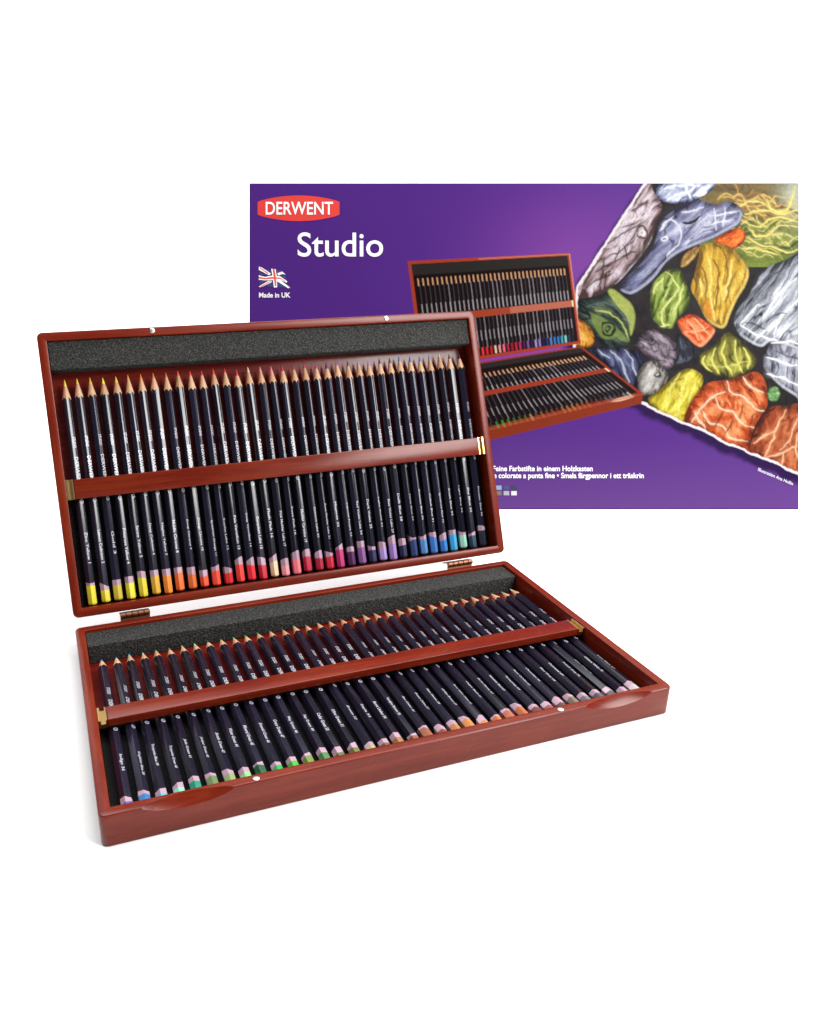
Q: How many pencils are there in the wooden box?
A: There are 72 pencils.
